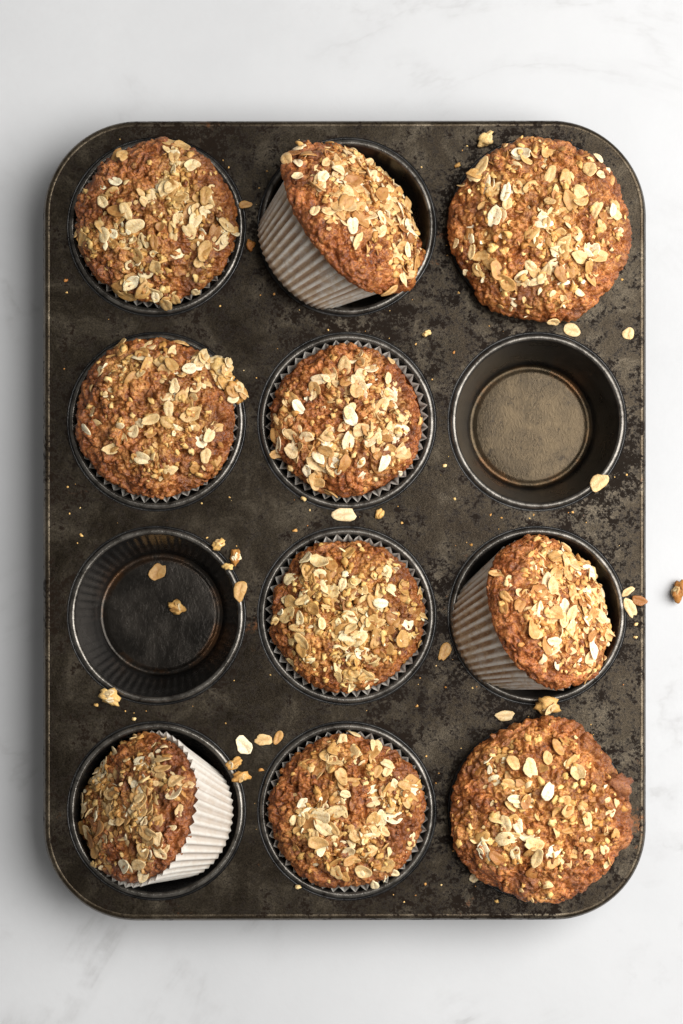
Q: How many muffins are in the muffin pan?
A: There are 10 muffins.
